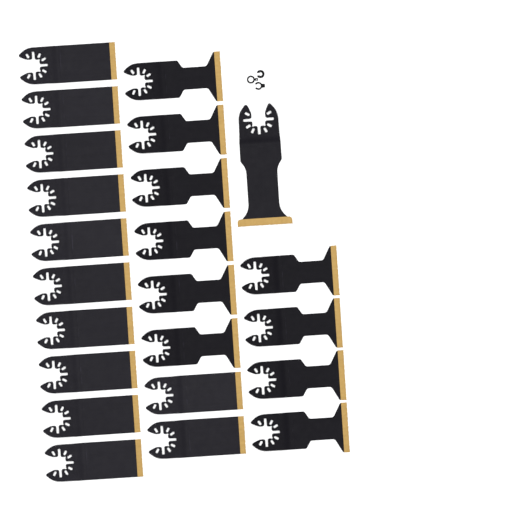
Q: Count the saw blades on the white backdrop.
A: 23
